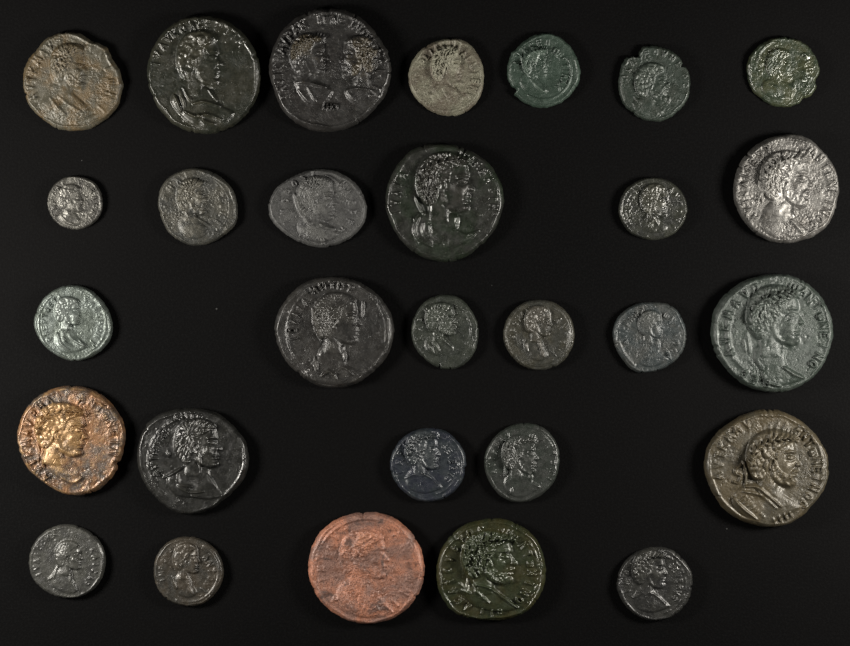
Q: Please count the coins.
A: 29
